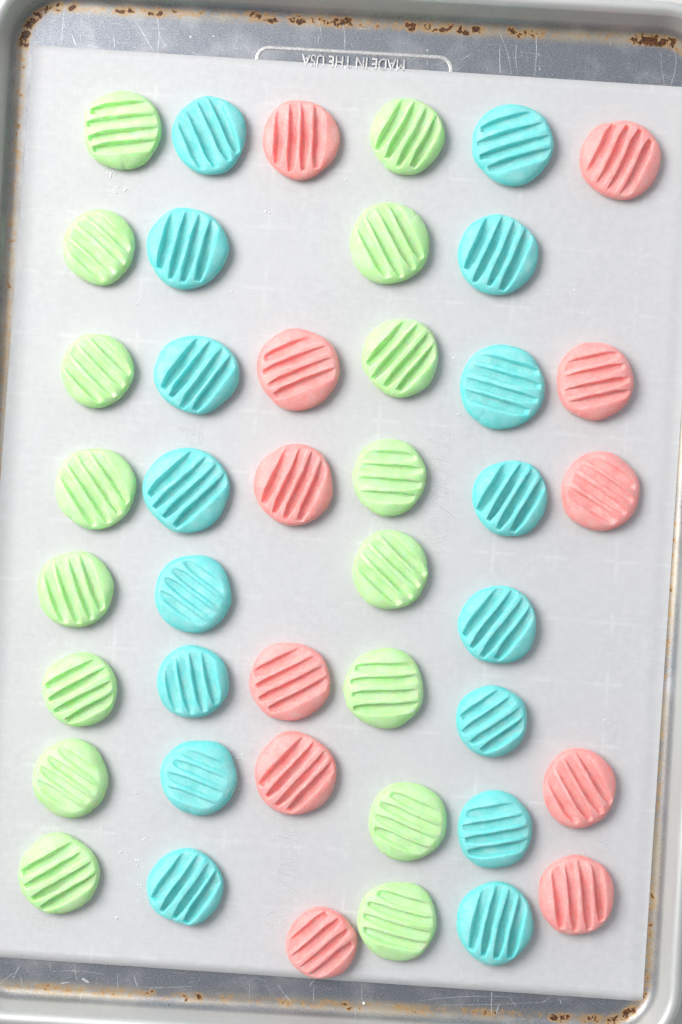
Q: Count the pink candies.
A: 11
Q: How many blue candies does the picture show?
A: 16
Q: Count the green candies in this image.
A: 16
